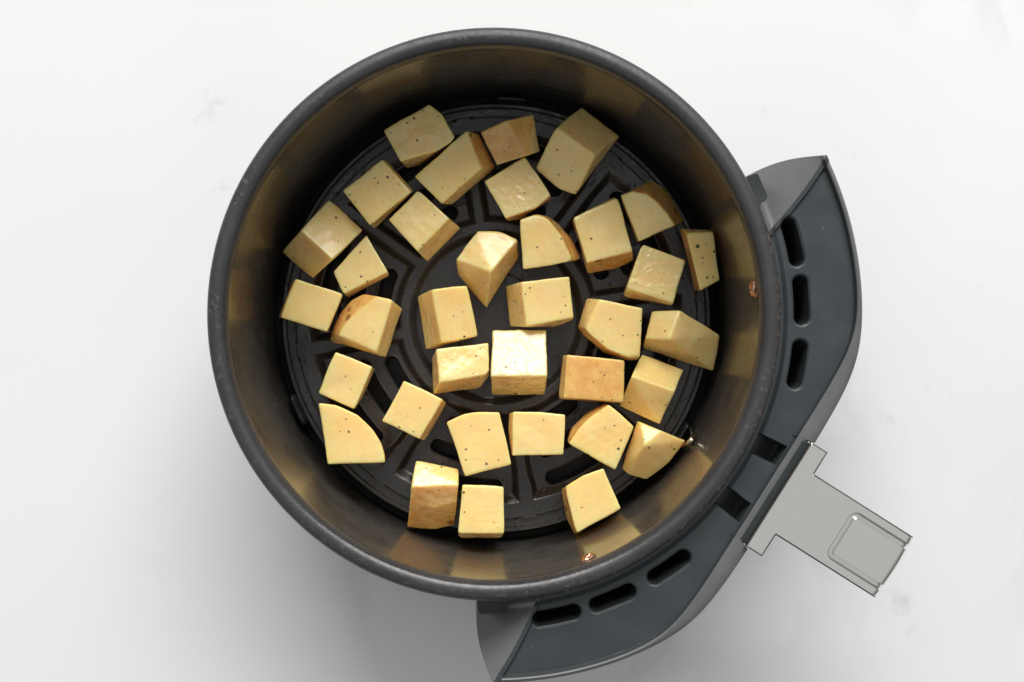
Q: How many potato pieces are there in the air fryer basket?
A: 35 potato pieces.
